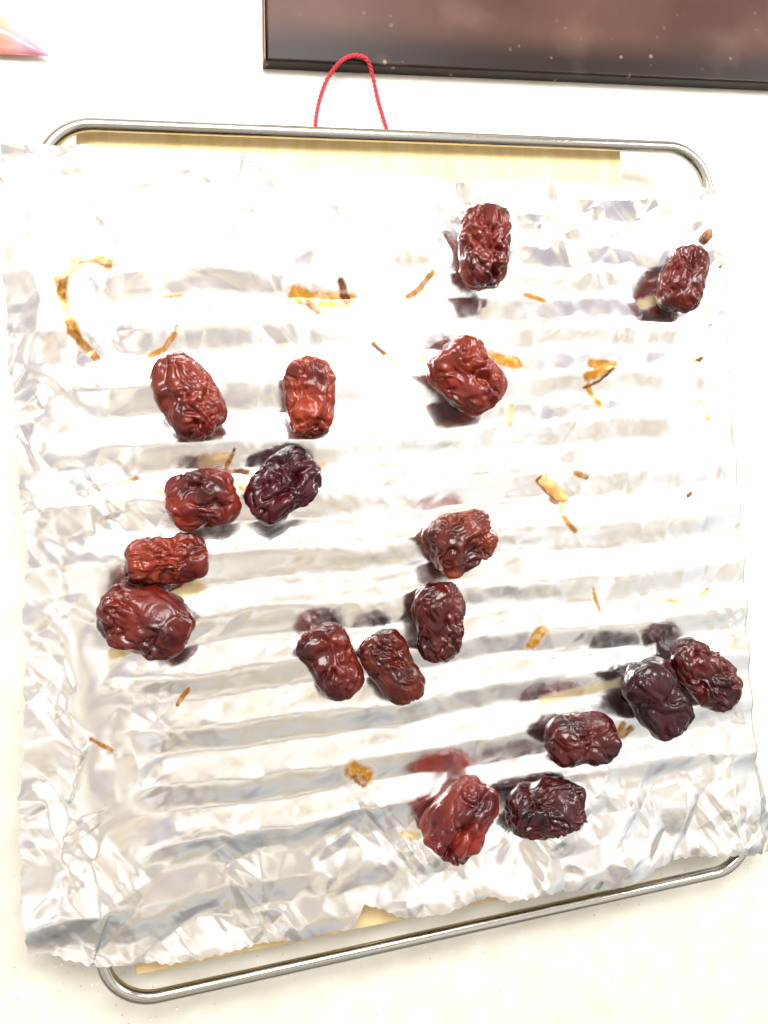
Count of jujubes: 18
